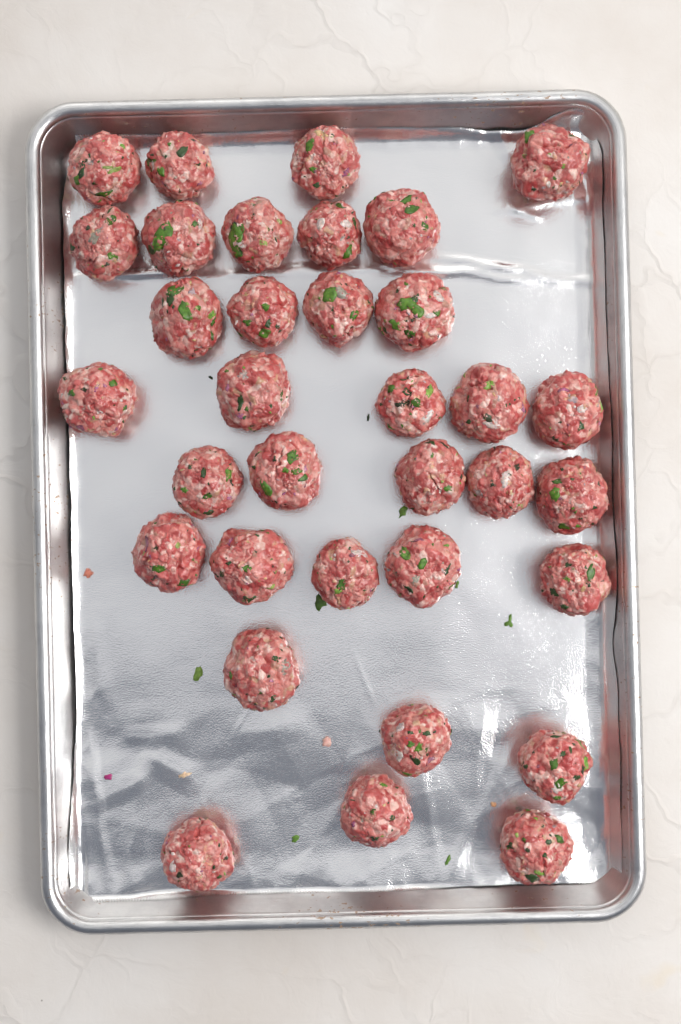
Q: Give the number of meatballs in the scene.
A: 34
